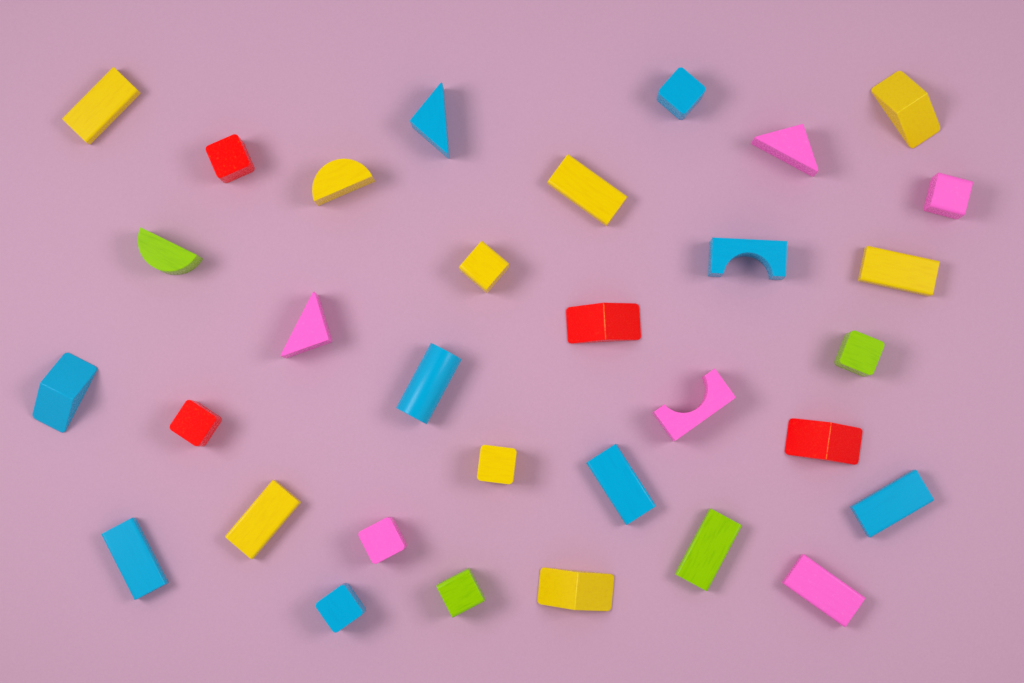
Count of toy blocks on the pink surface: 32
